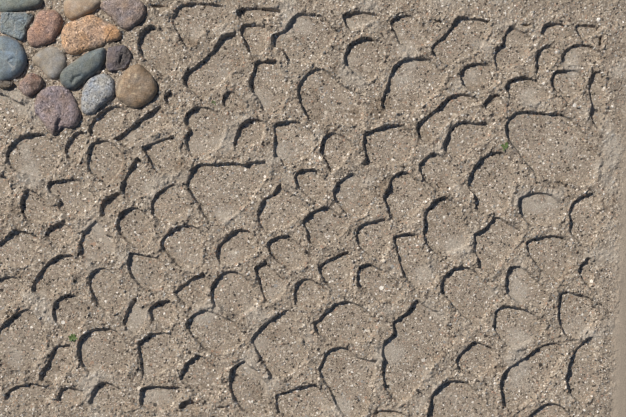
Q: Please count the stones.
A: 15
